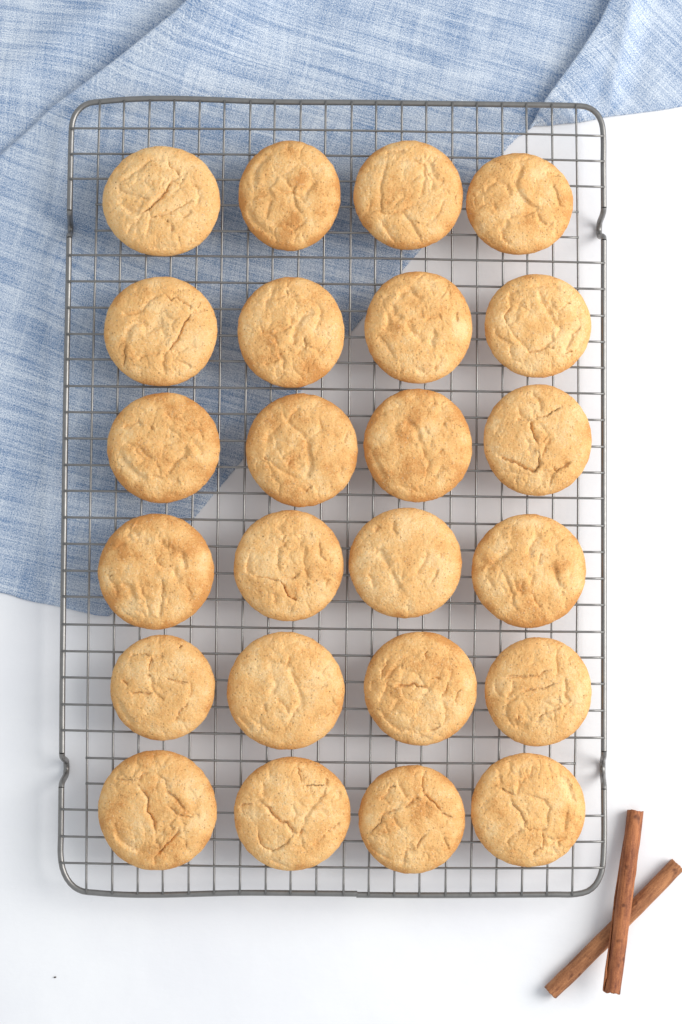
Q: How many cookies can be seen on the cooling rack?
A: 24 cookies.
